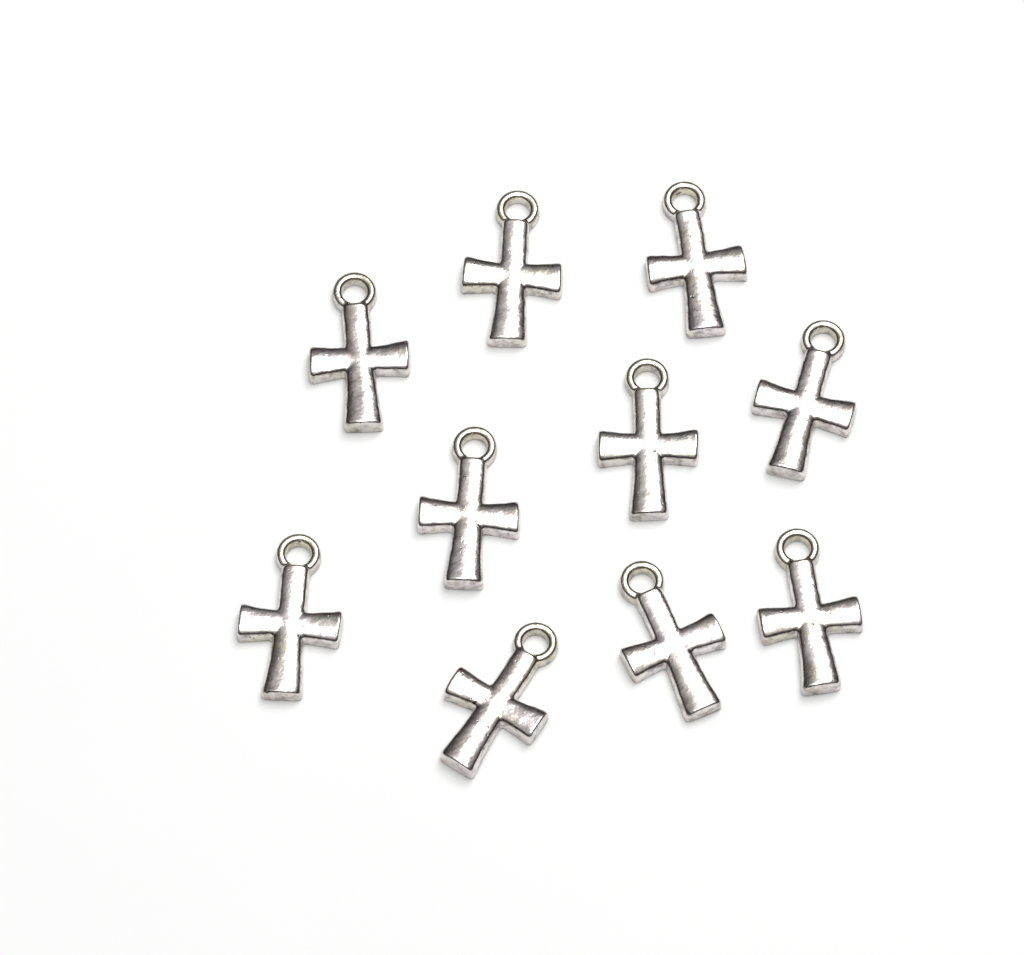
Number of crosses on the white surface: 10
